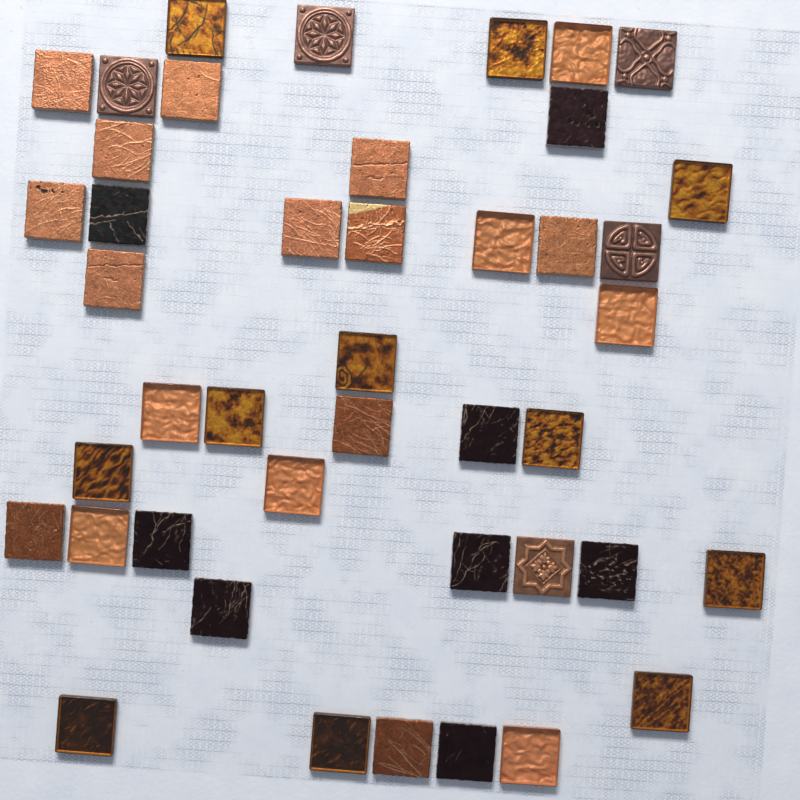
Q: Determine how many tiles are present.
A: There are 43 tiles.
